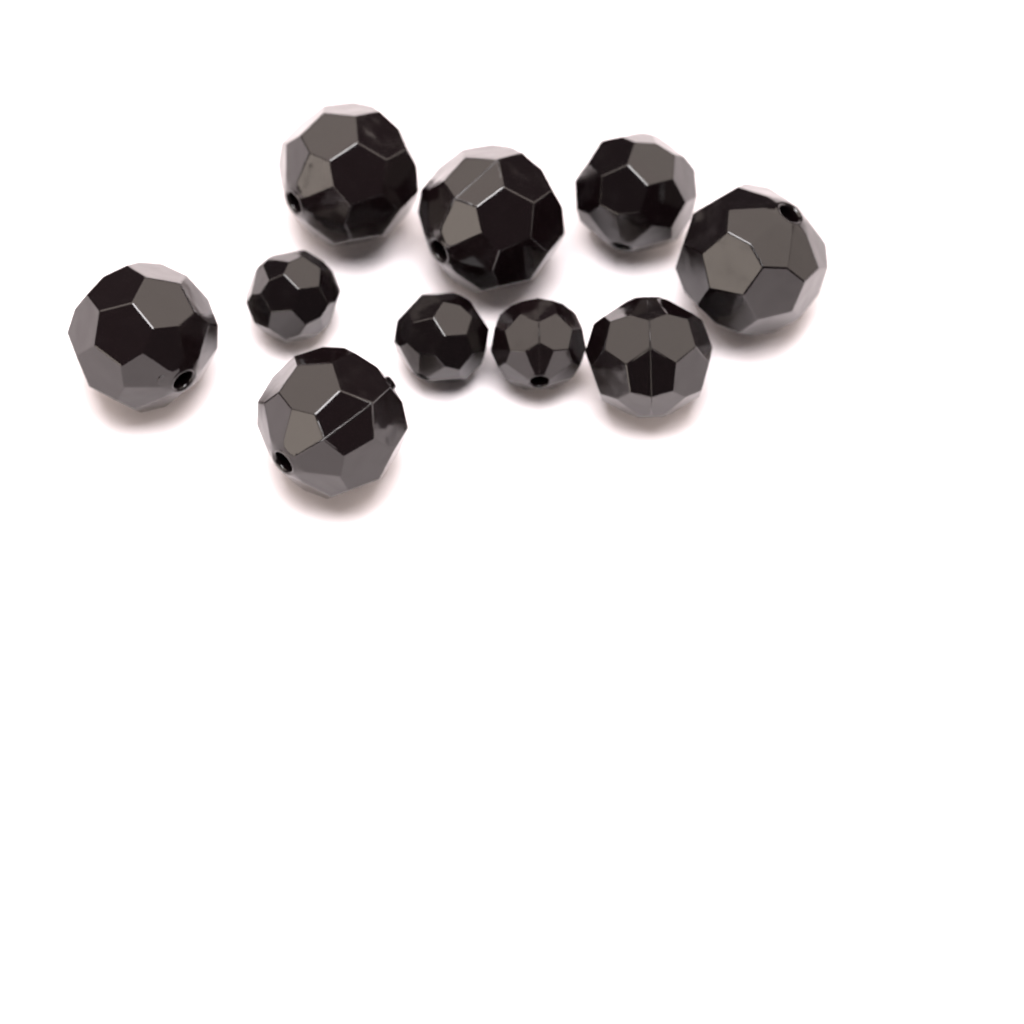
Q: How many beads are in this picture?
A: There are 10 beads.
